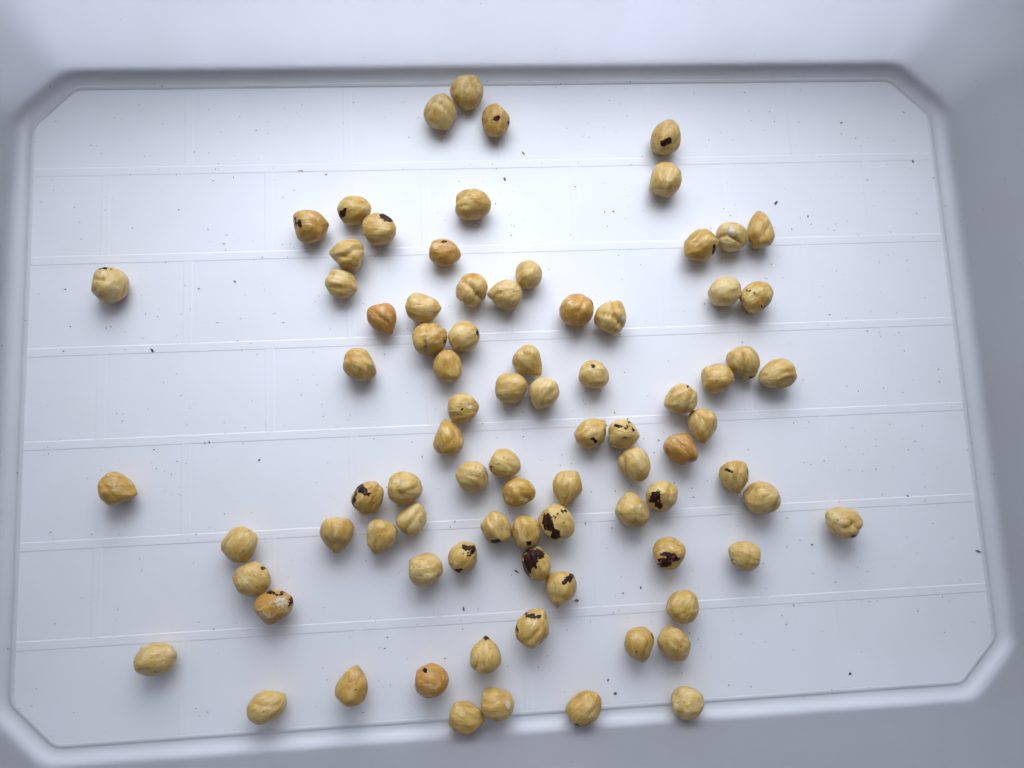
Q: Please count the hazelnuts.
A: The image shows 84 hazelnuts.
